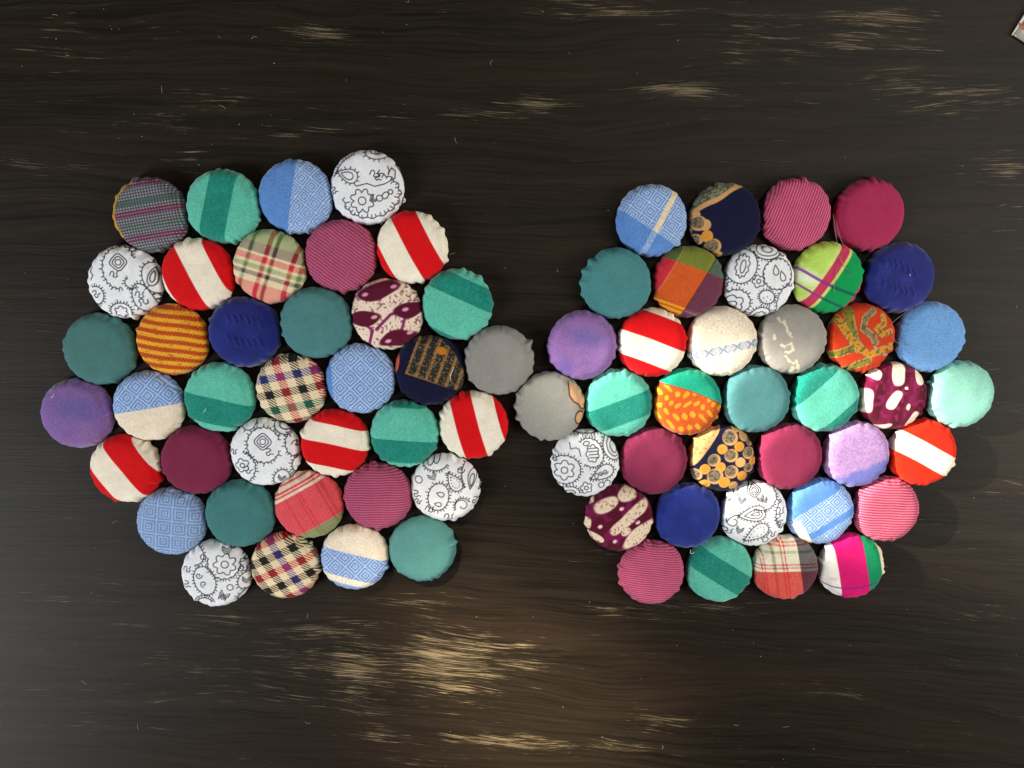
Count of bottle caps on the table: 74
